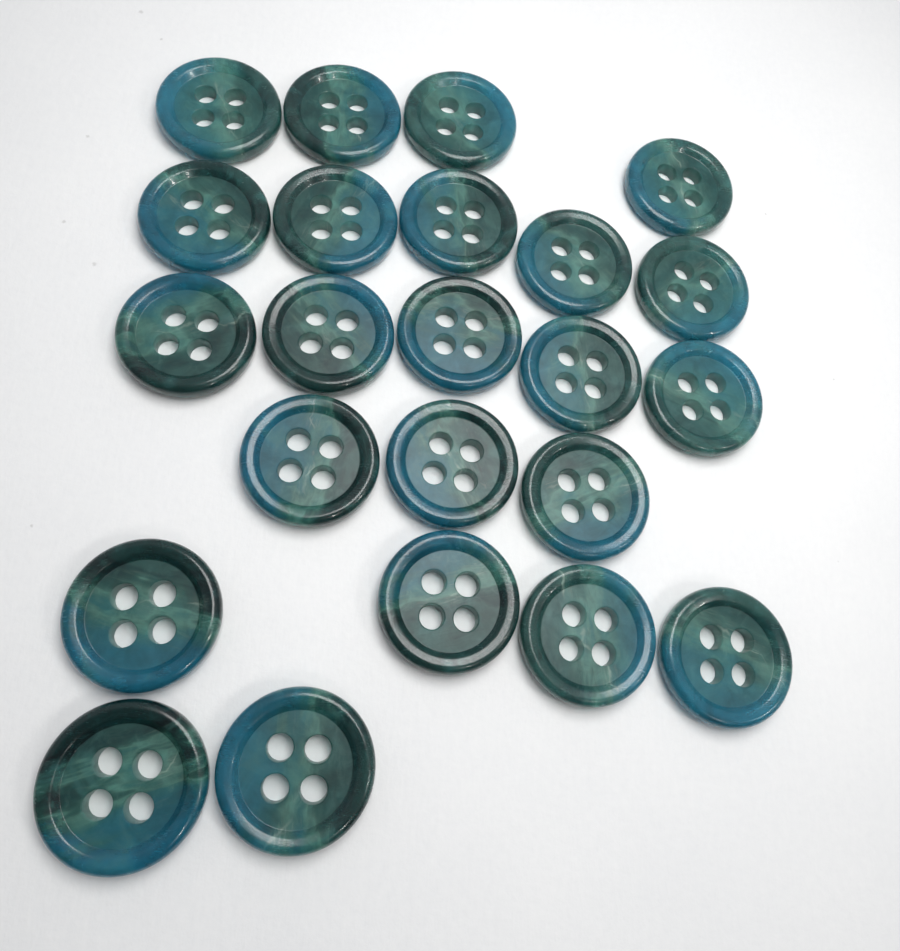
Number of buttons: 23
